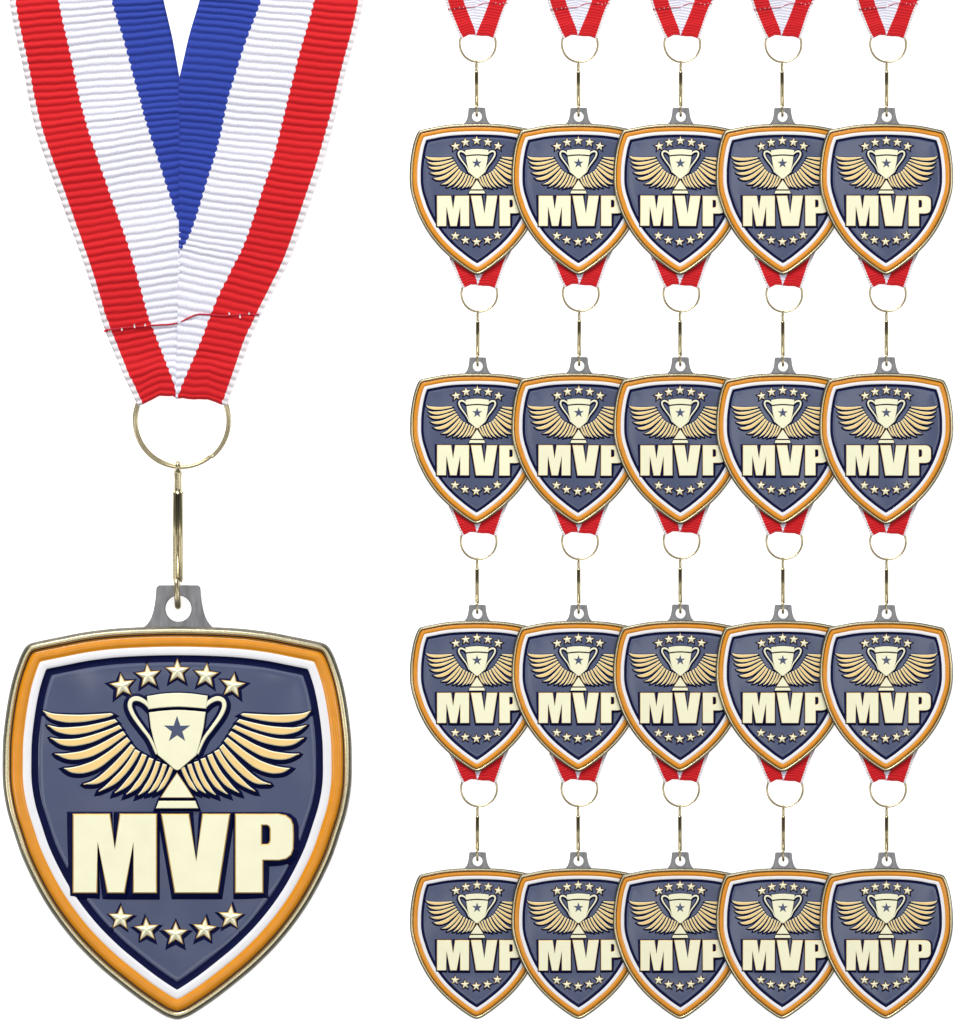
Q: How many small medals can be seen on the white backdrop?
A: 20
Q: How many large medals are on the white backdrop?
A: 1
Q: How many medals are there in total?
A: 21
